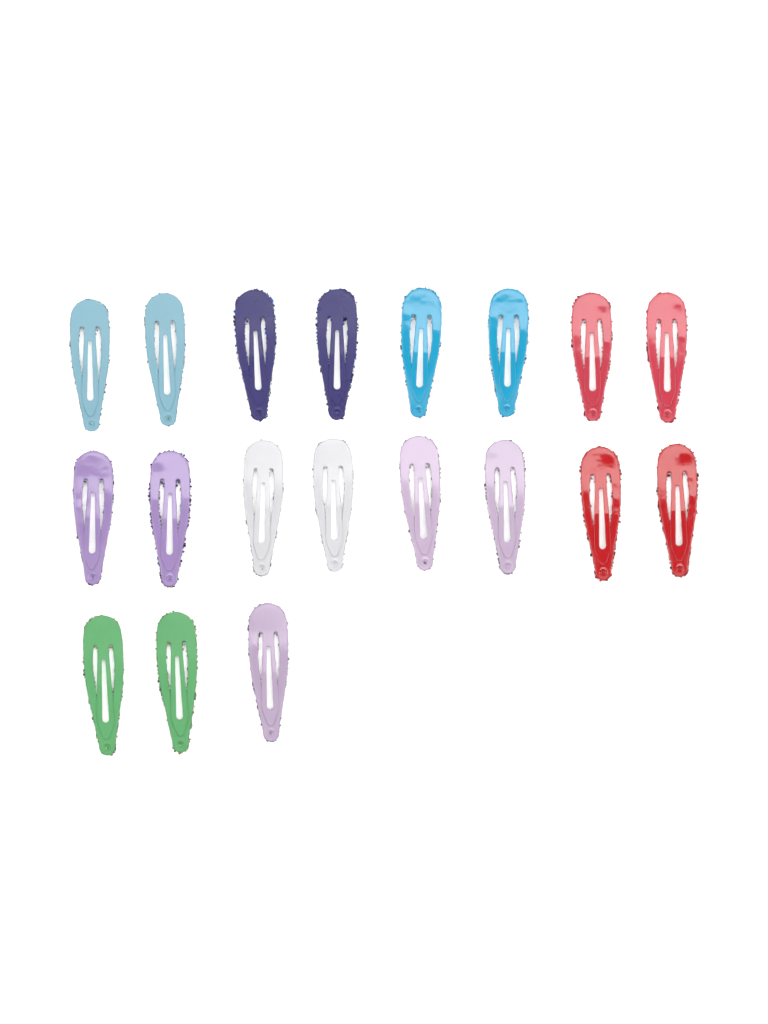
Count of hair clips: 19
